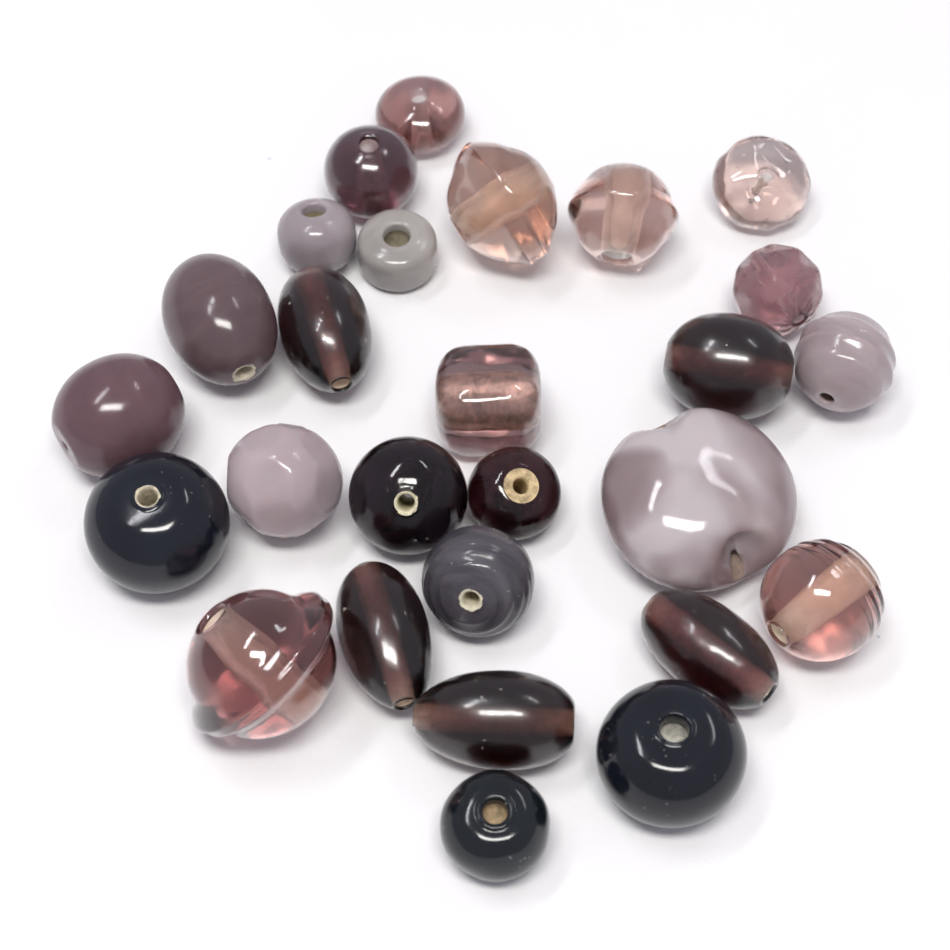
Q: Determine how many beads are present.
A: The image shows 27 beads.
